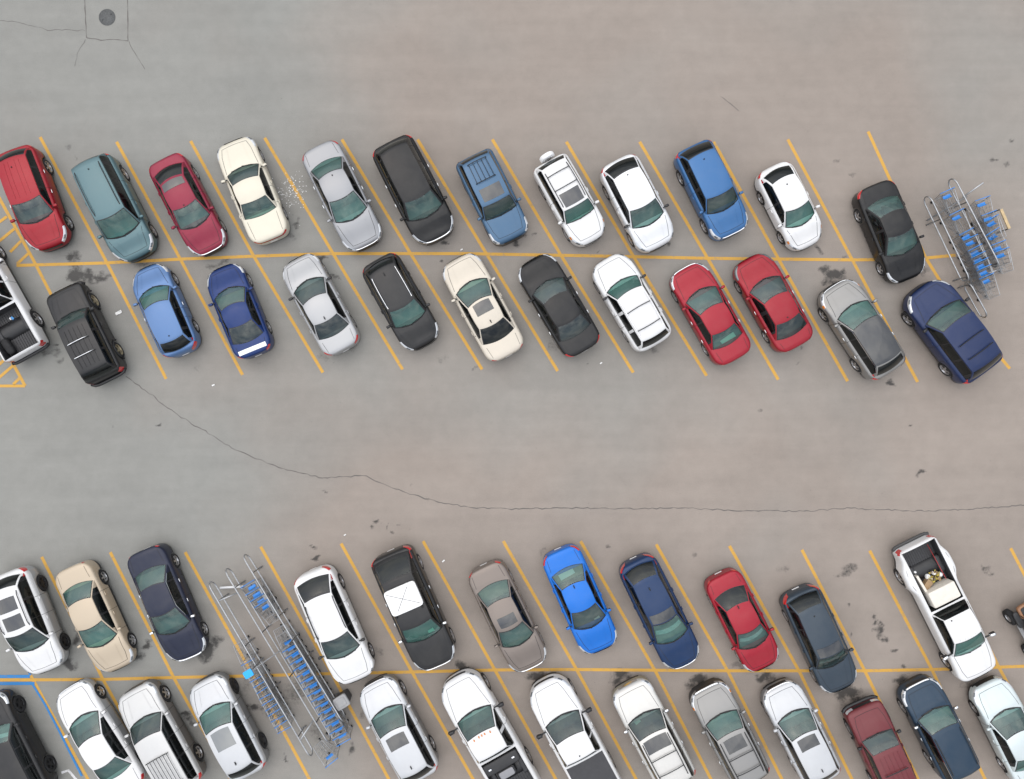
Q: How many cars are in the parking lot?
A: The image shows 45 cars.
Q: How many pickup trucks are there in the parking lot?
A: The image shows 4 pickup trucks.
